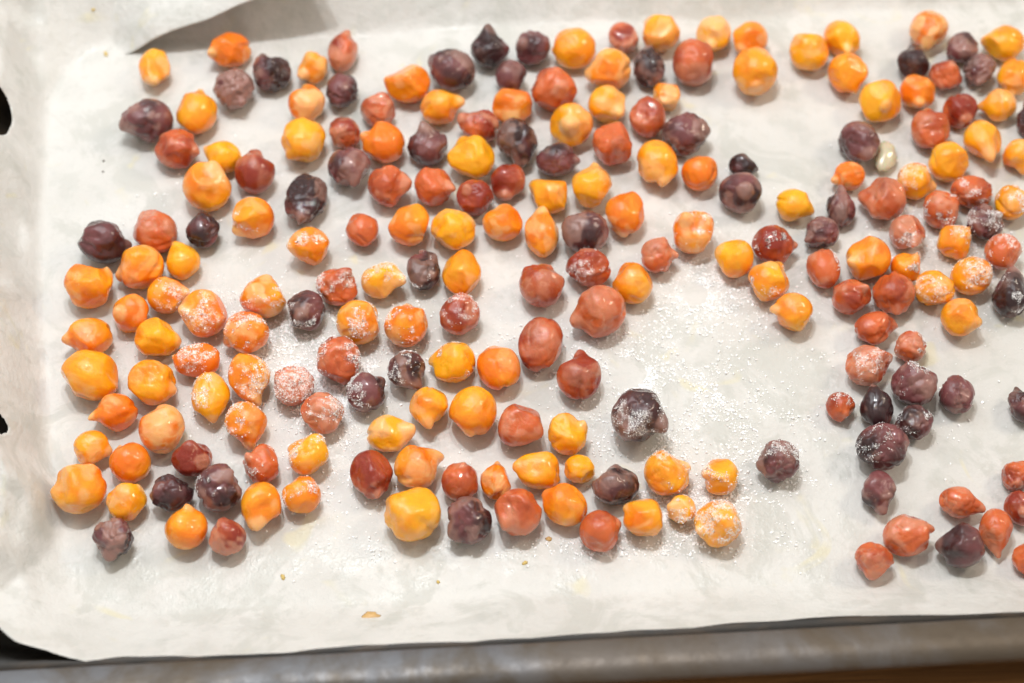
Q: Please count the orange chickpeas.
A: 107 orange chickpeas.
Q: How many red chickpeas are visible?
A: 59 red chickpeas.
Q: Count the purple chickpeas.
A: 48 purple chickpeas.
